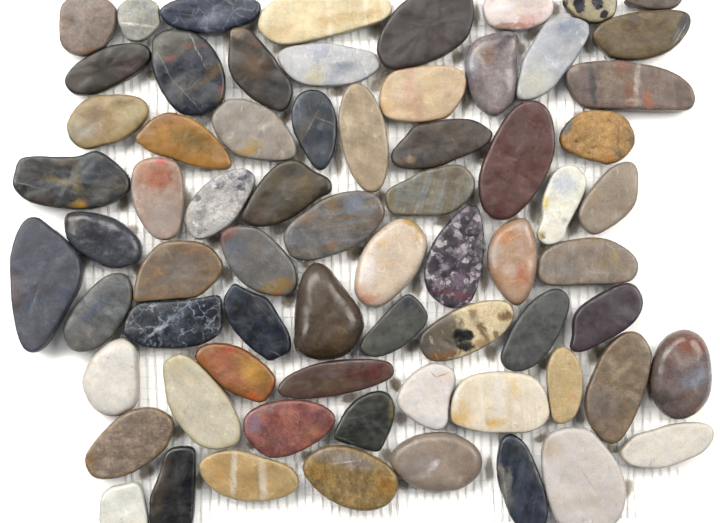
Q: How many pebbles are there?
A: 69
